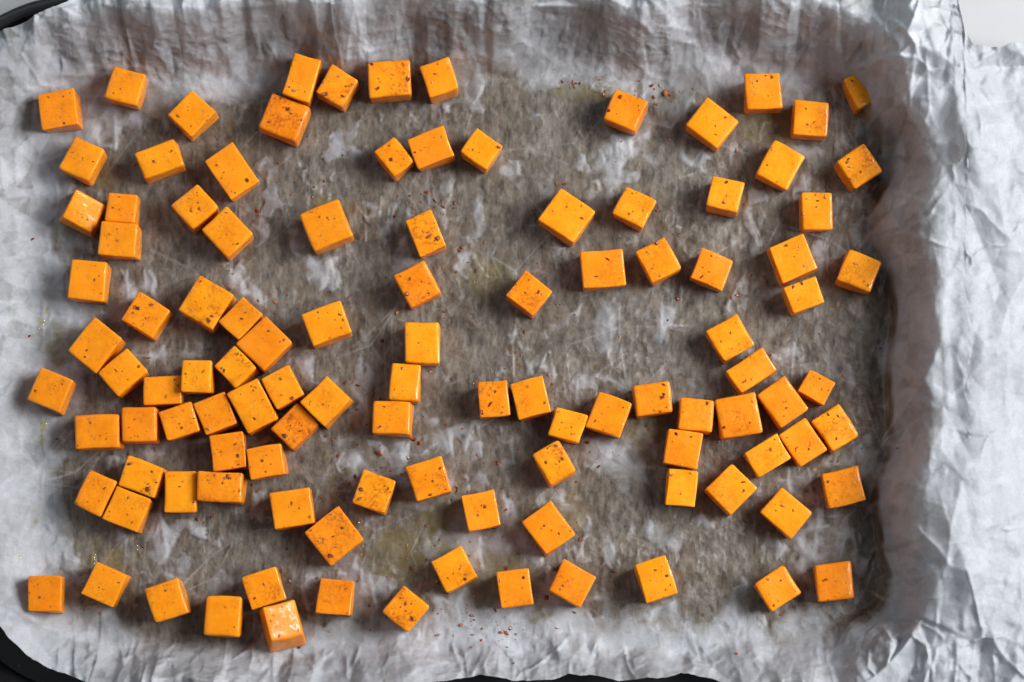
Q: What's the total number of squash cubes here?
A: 110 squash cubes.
